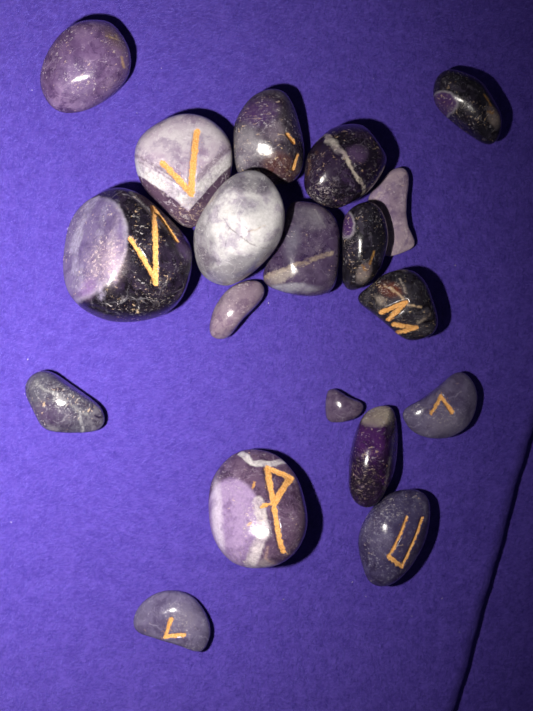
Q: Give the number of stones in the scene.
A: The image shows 19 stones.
